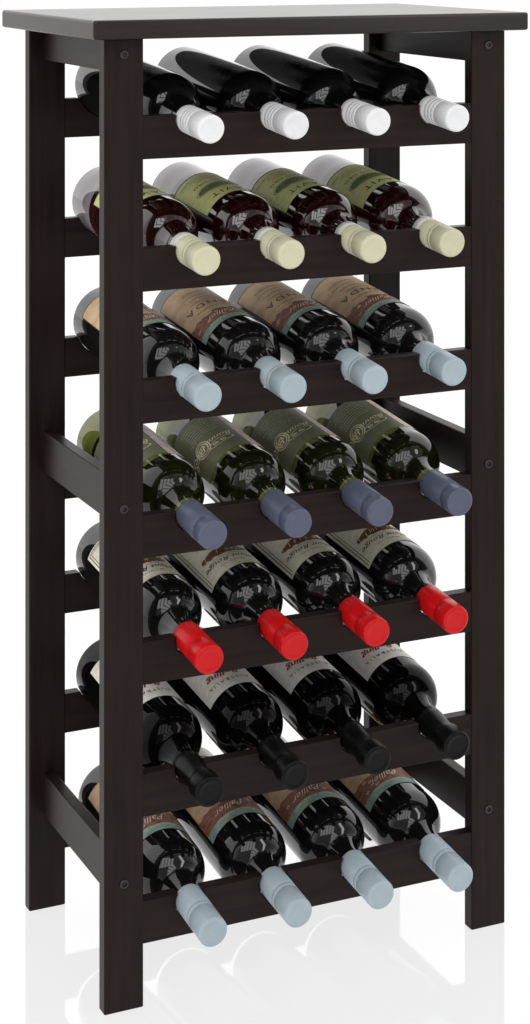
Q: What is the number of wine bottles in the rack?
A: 28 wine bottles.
